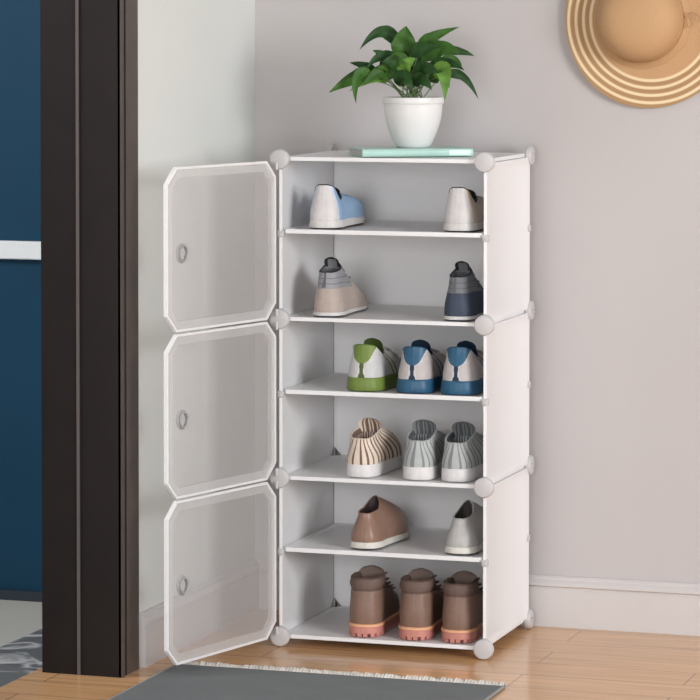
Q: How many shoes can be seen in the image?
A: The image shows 15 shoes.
